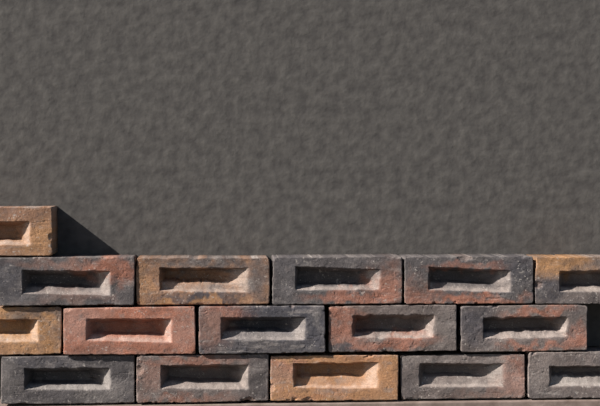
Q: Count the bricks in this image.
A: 16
